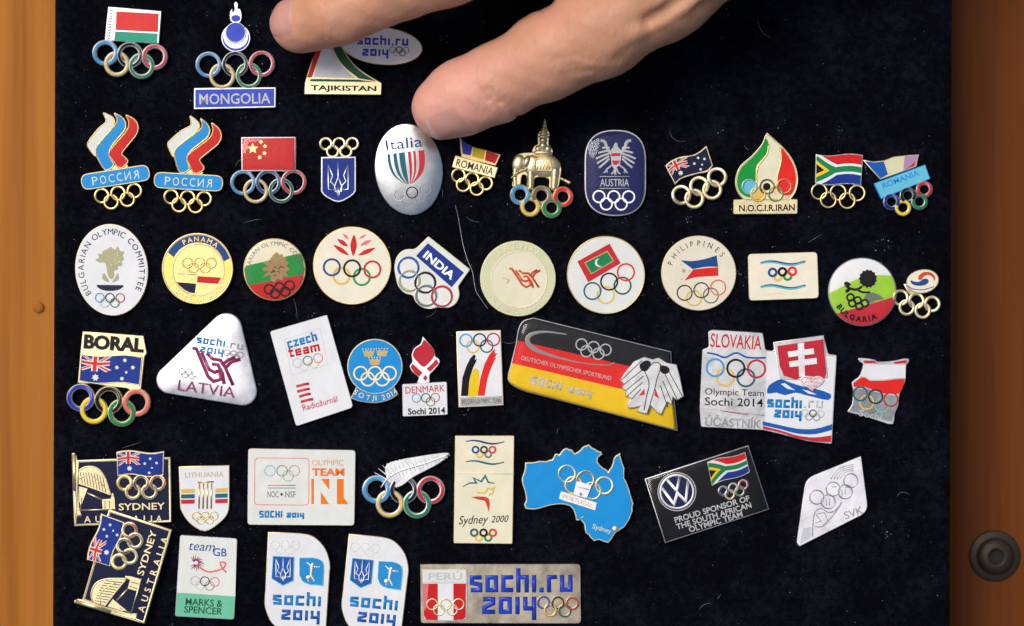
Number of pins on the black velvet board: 48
